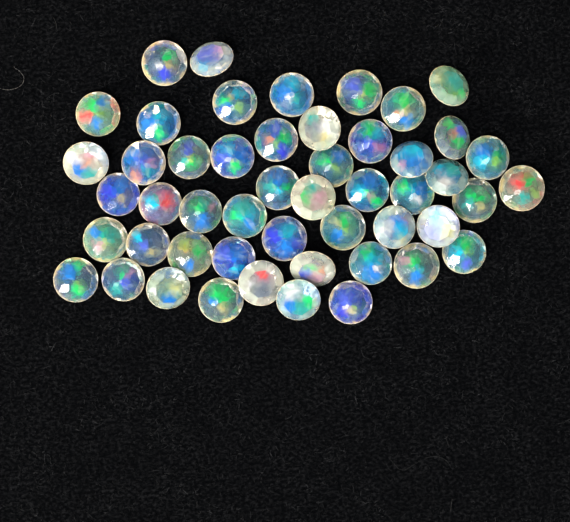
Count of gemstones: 50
